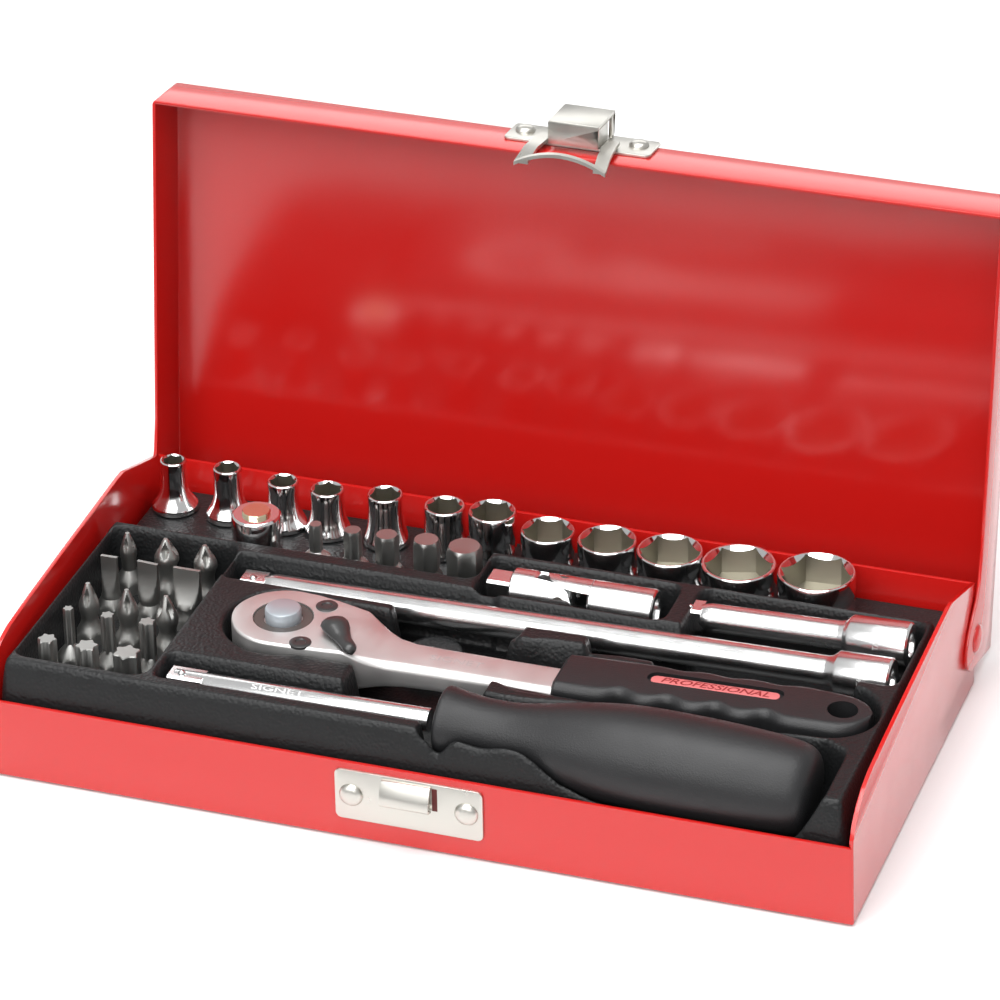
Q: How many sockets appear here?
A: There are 12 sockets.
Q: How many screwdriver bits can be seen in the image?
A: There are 20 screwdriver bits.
